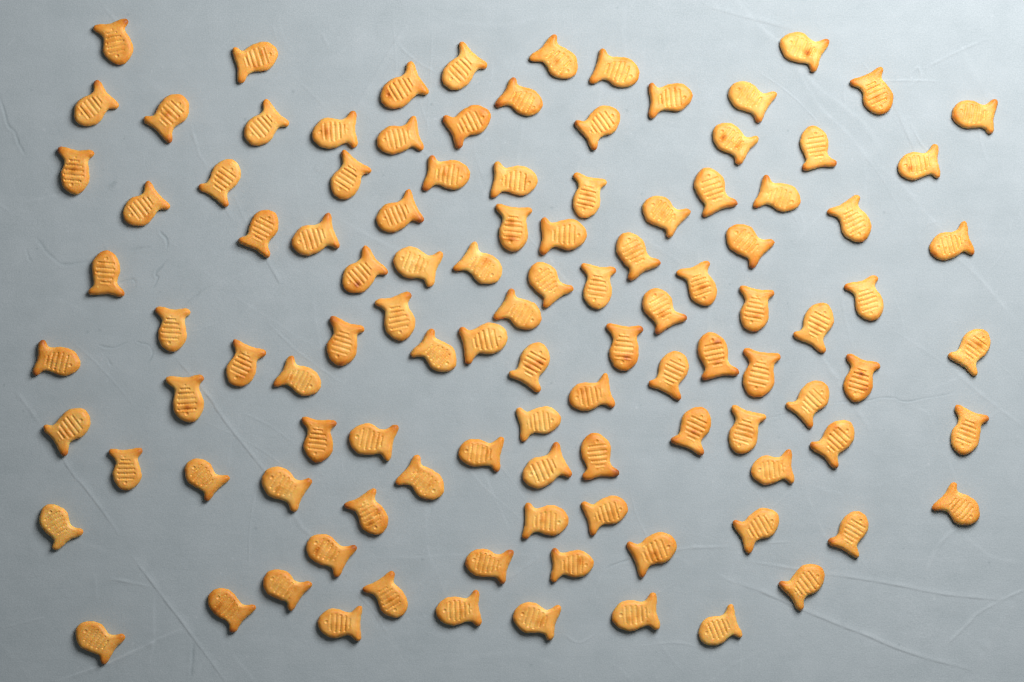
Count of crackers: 108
